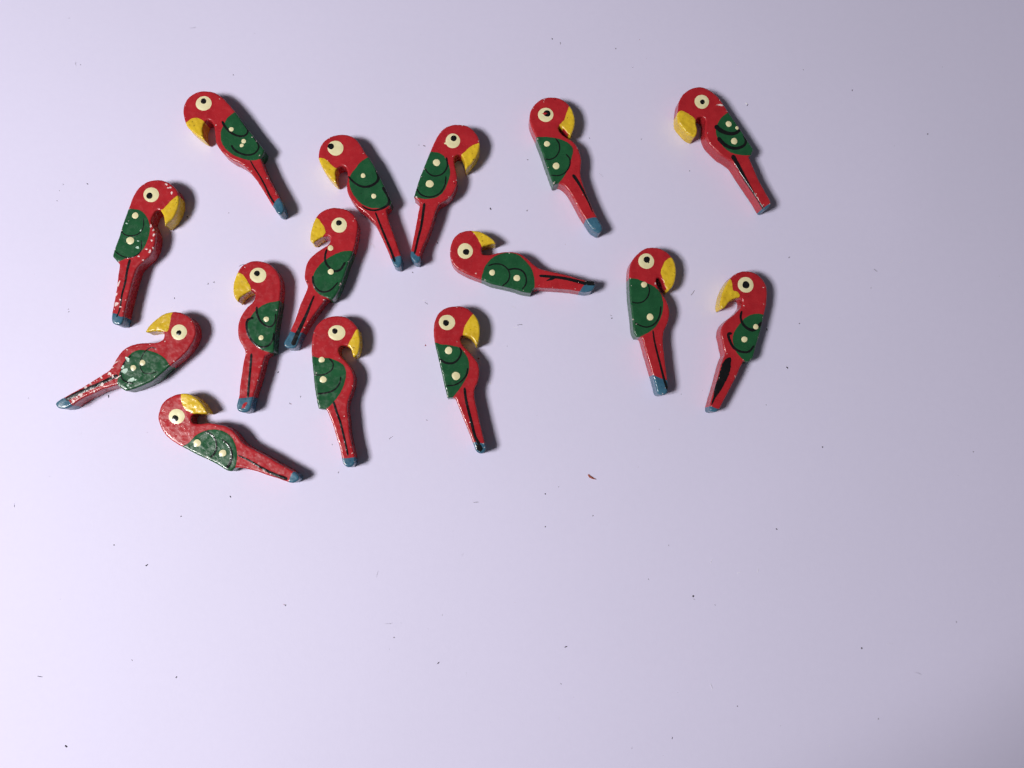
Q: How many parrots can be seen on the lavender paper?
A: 15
